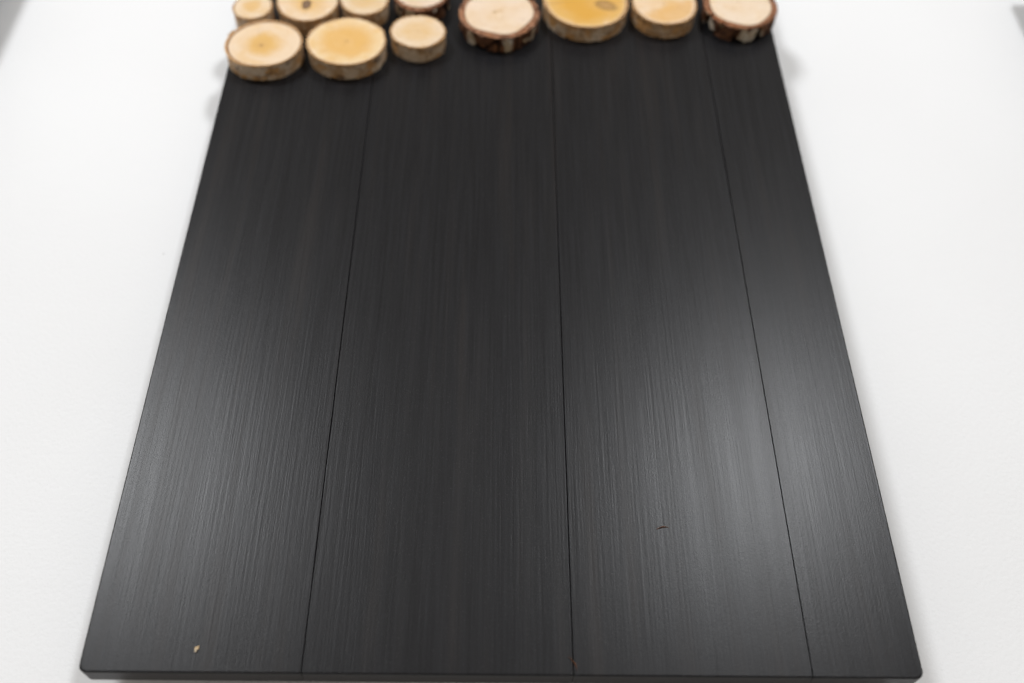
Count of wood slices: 11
